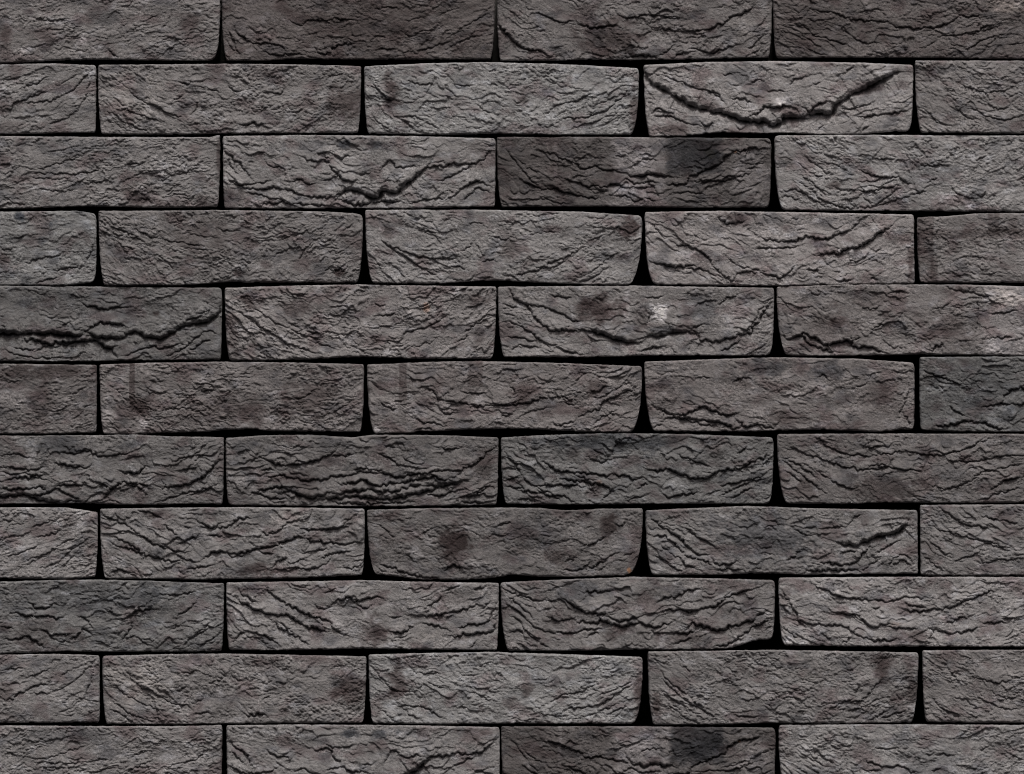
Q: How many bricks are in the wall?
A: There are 49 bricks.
